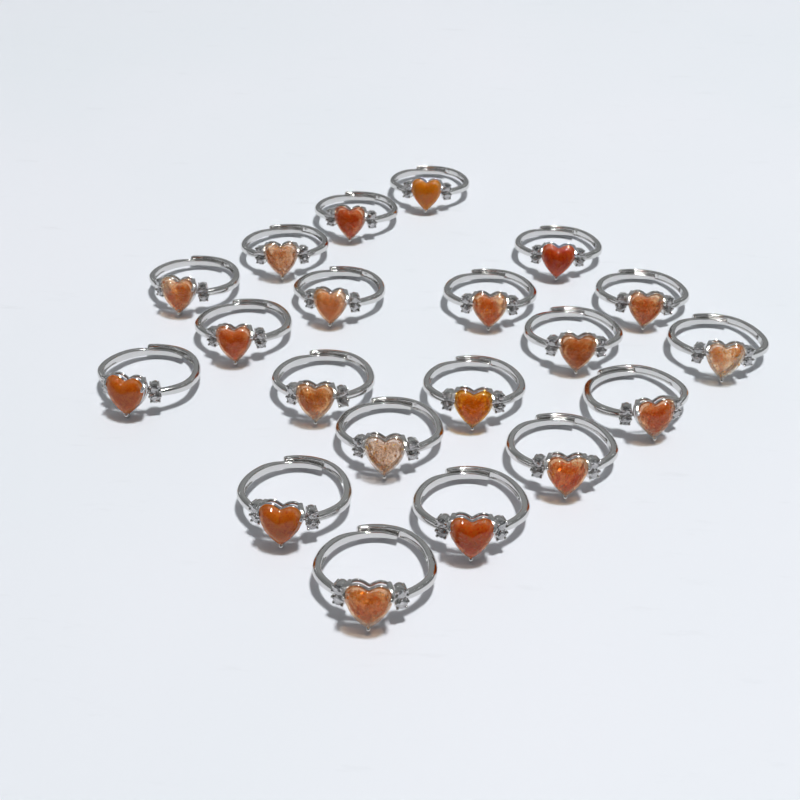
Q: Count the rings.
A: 20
